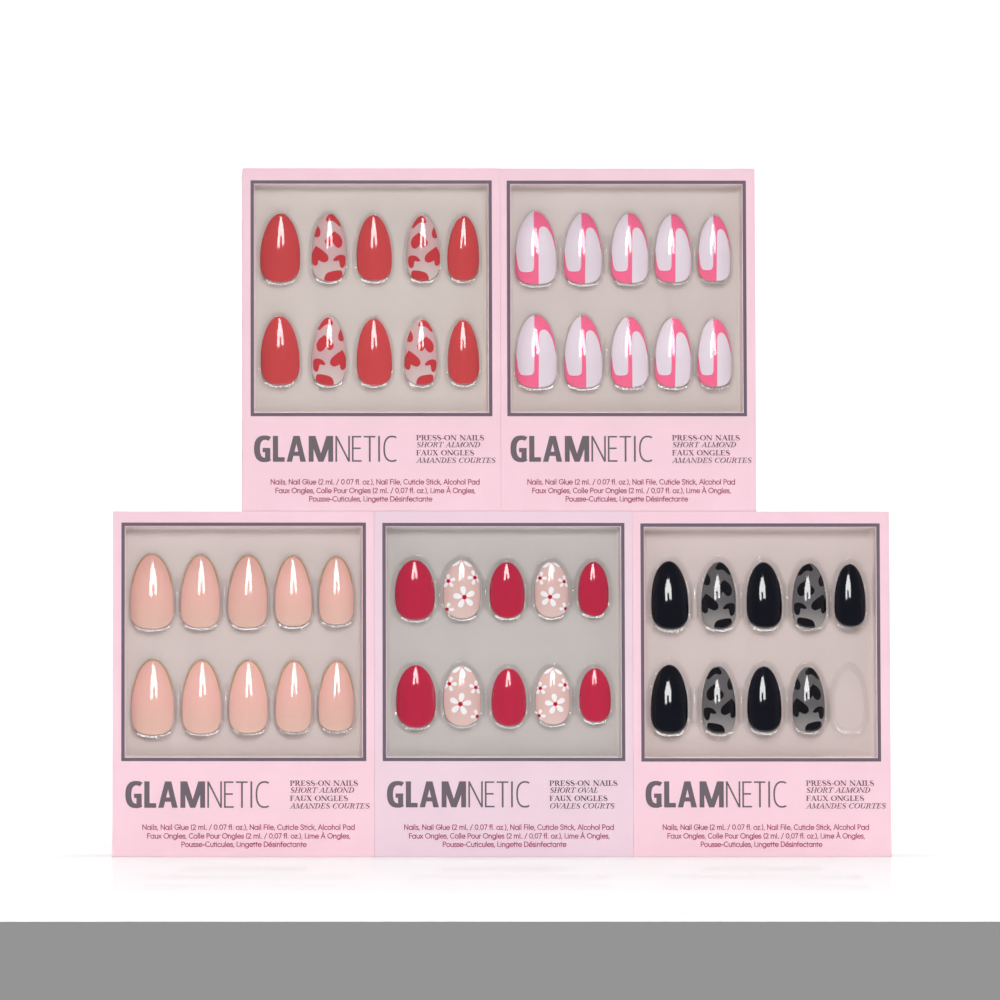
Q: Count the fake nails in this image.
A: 49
